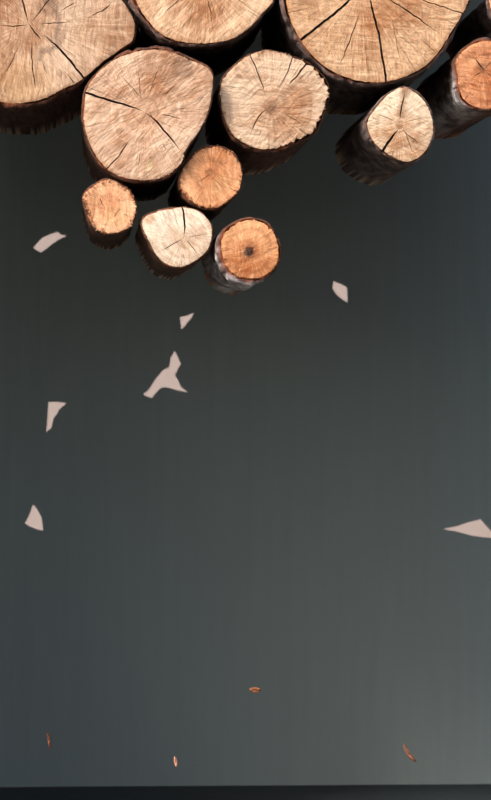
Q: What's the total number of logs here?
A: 12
